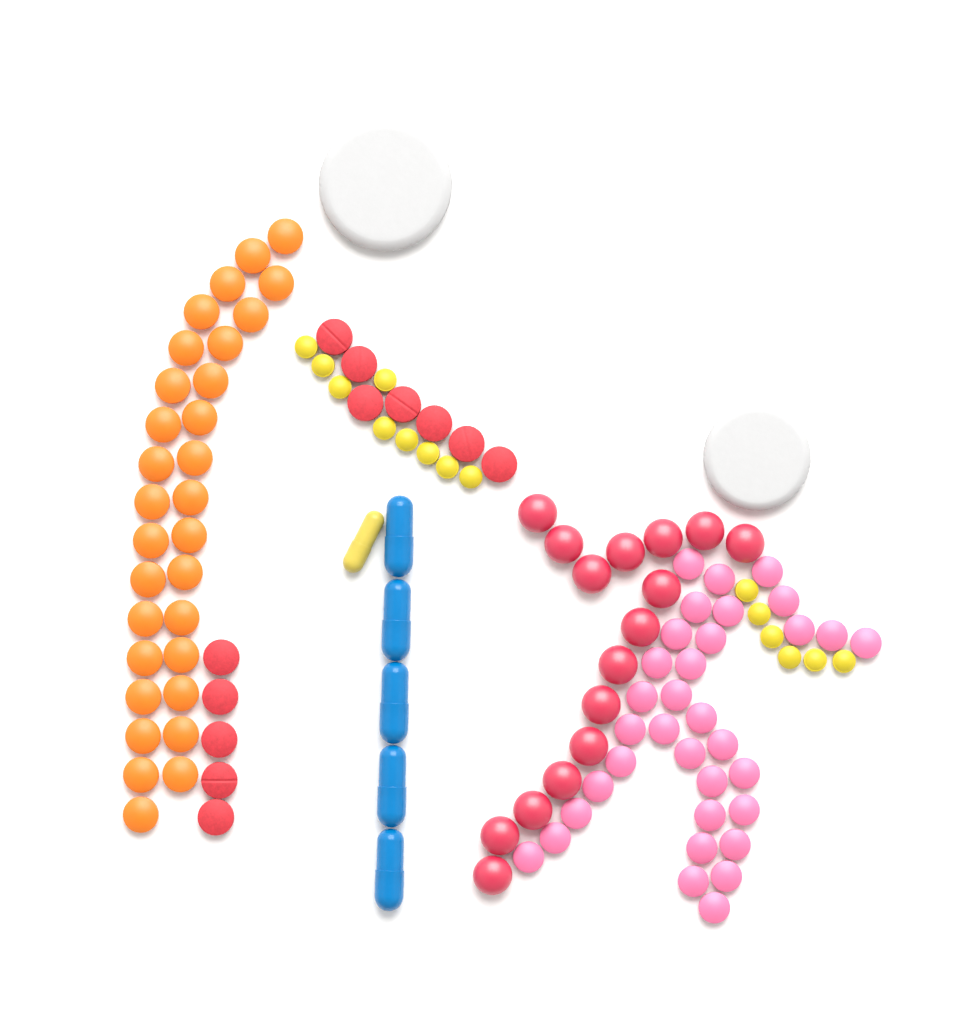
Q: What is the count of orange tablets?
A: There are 31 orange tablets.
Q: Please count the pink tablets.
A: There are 34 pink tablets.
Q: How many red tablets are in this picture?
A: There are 28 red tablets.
